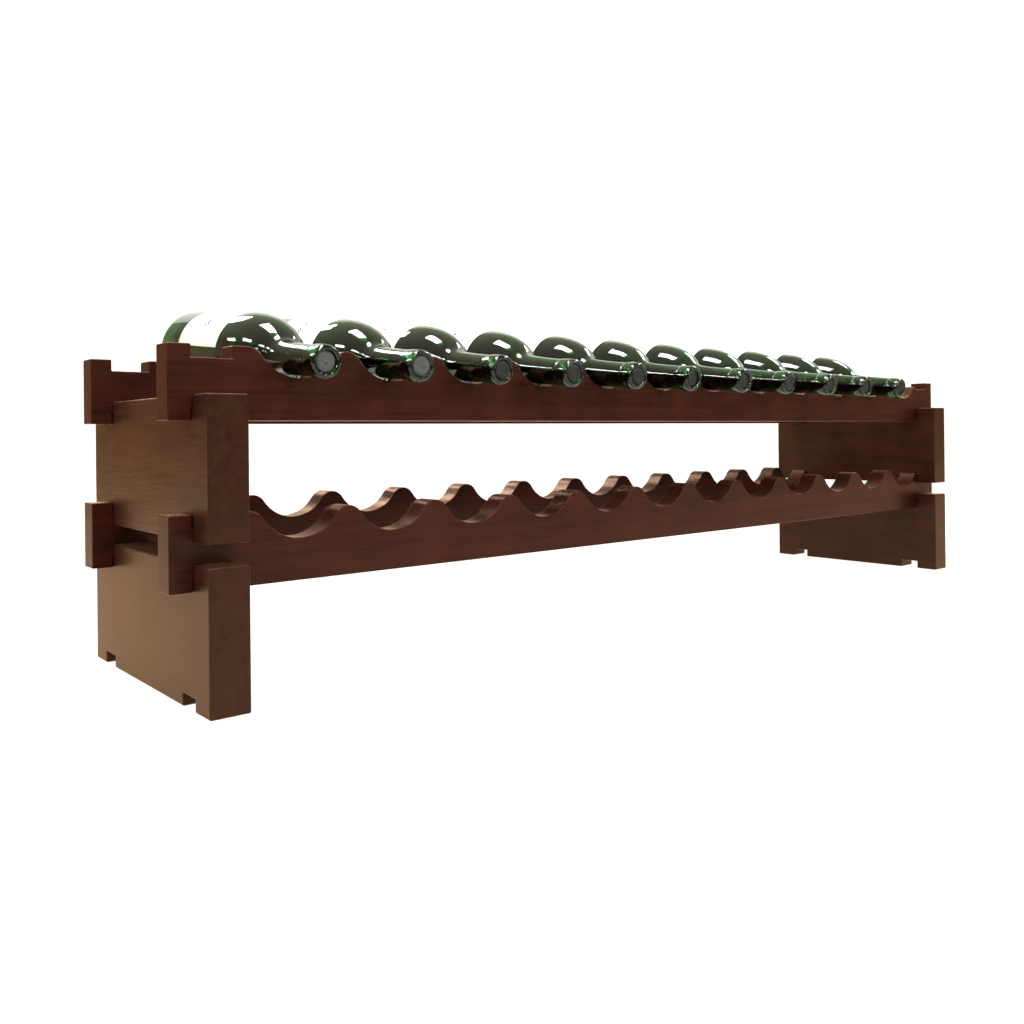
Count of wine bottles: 11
